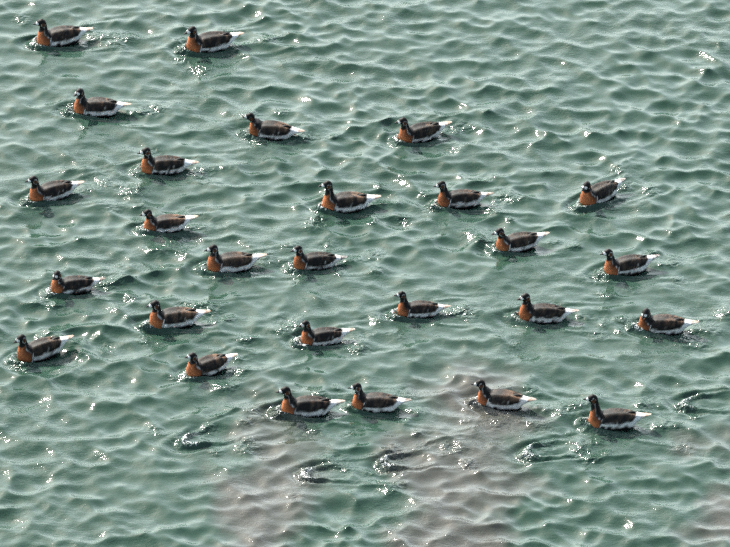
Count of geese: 27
